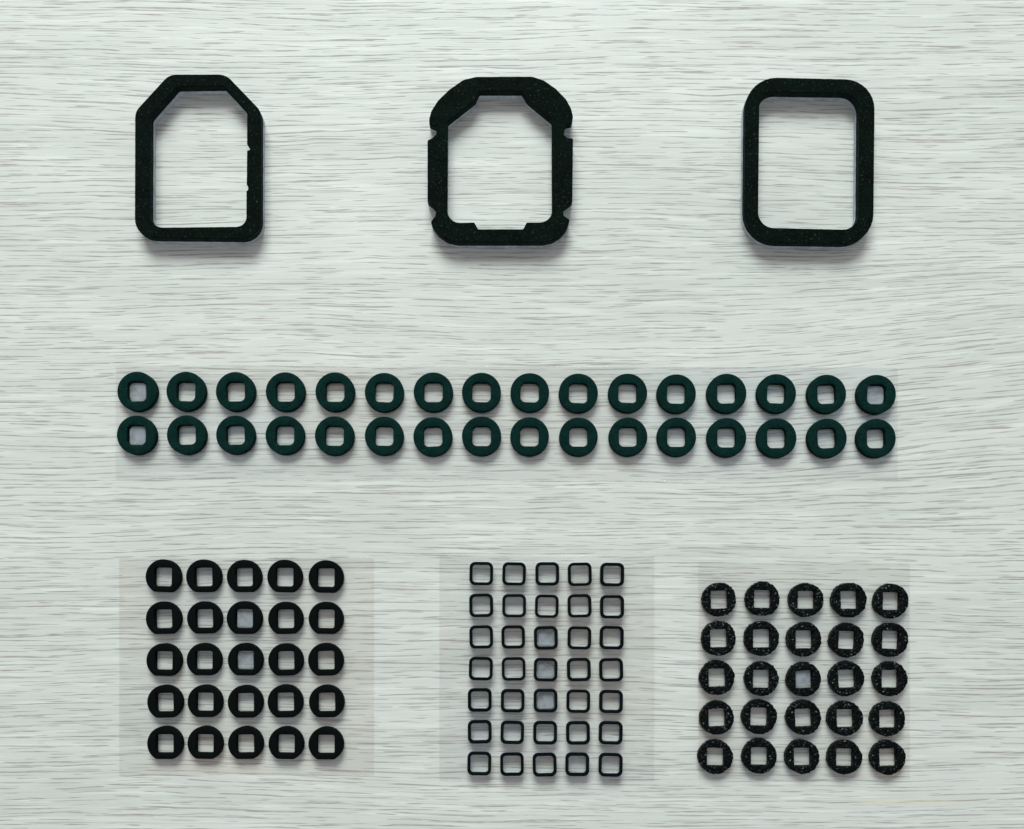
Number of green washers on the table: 32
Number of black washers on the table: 50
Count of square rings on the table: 35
